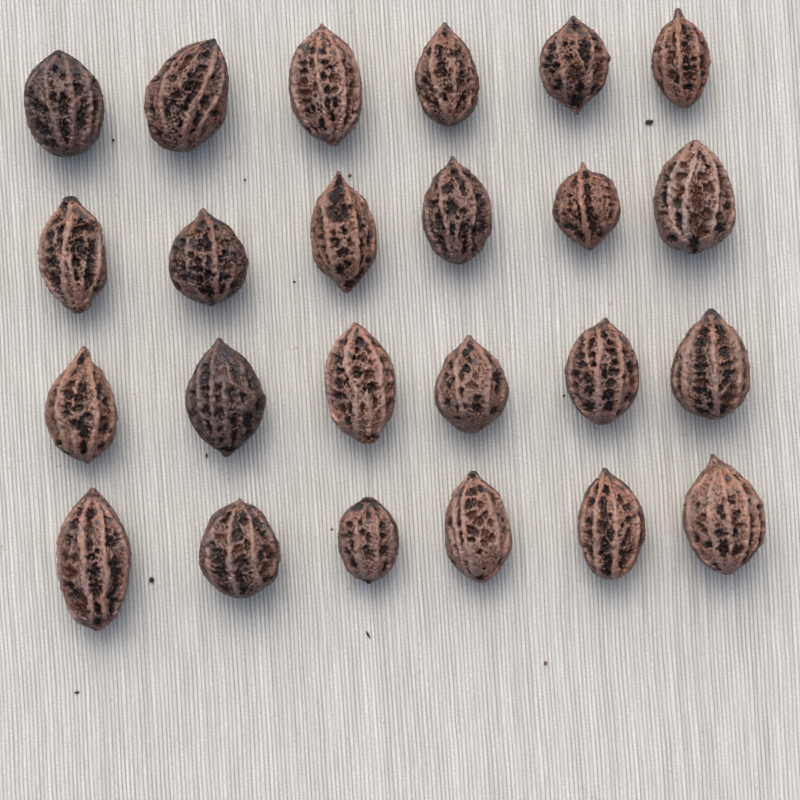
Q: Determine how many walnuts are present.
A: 24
